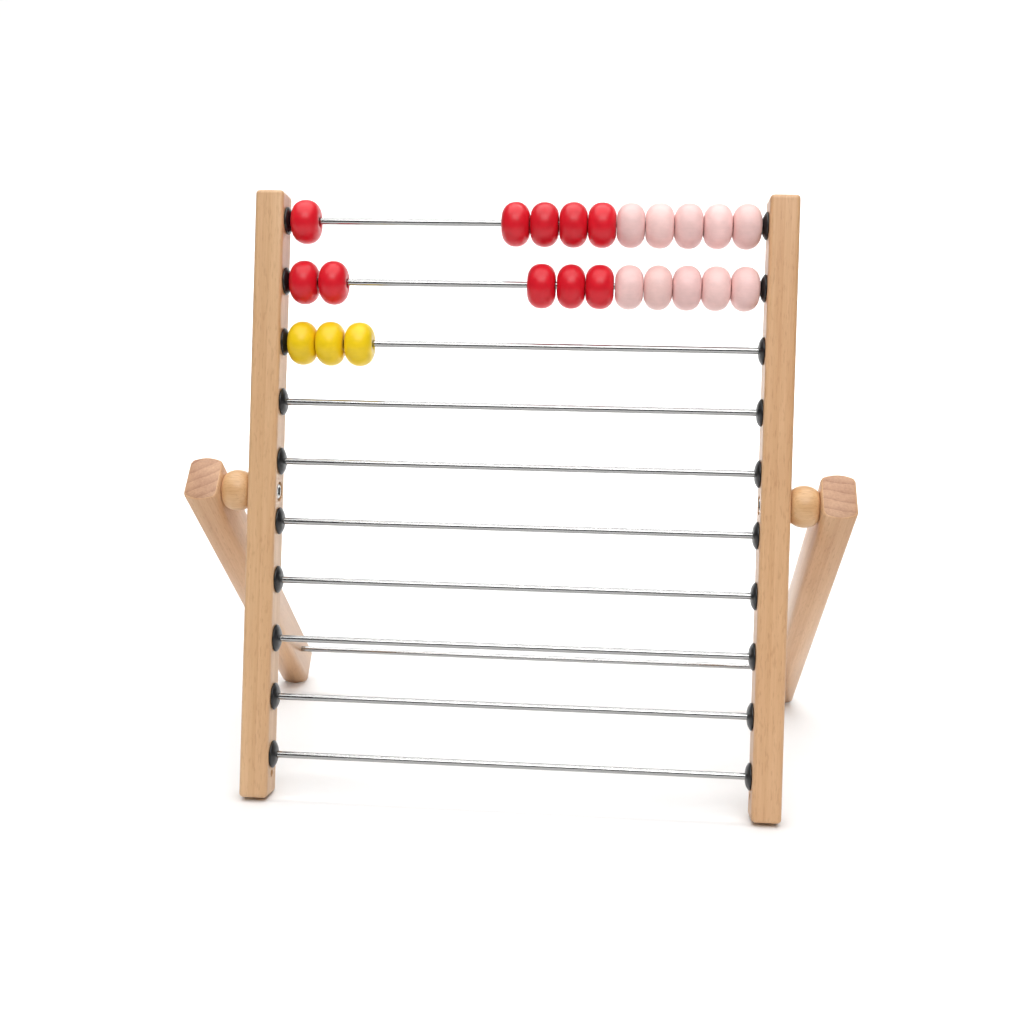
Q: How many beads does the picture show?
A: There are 23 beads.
